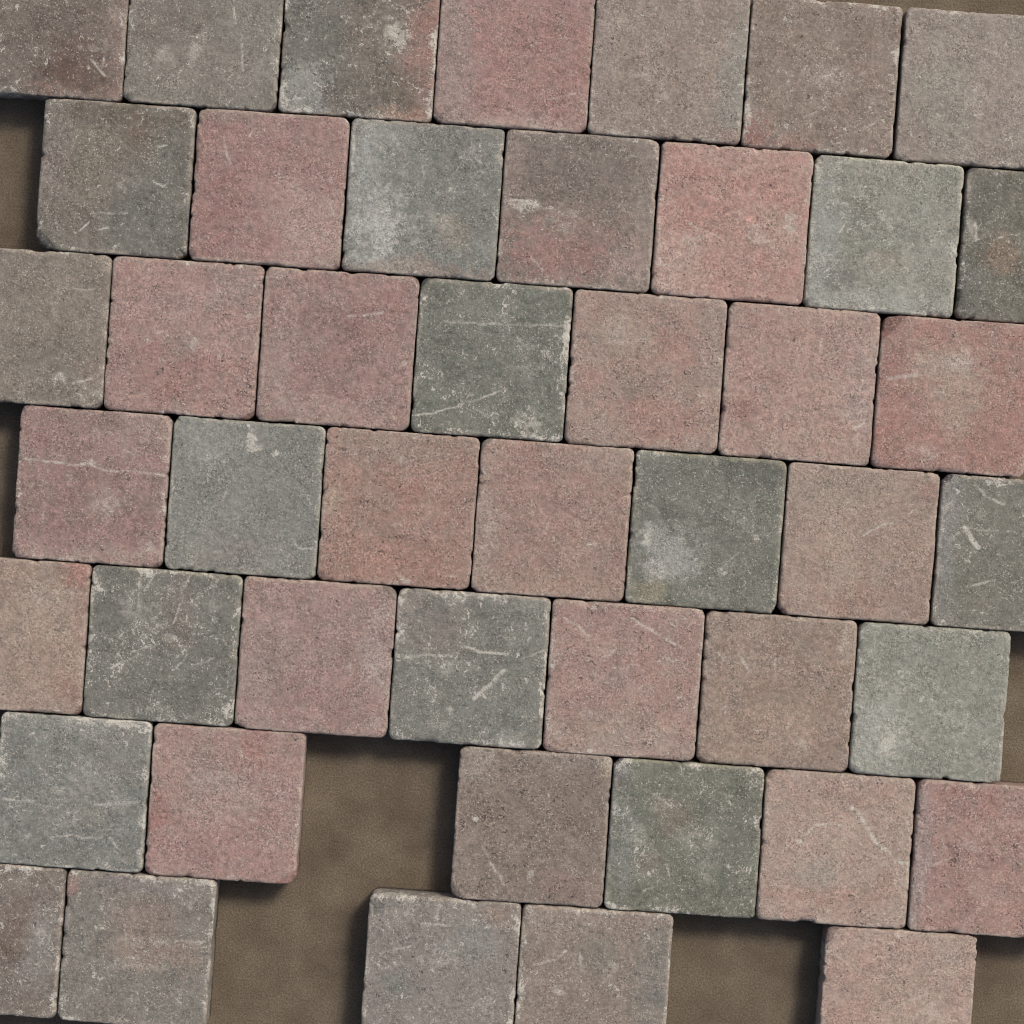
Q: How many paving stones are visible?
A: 46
